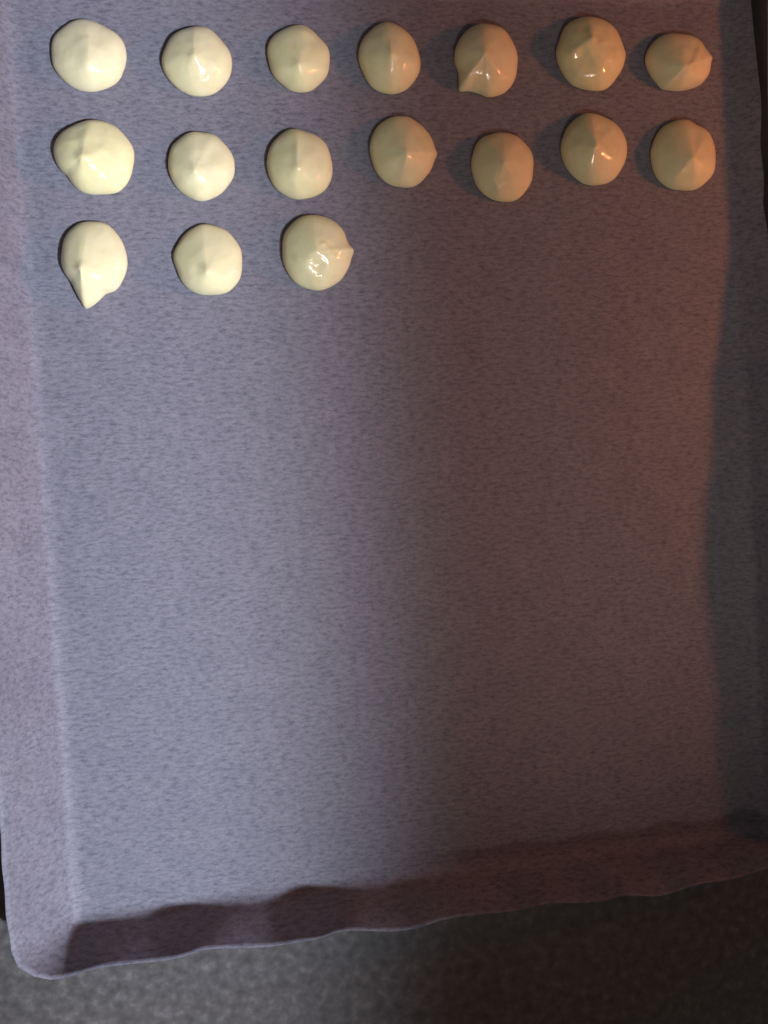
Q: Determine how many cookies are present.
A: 17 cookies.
